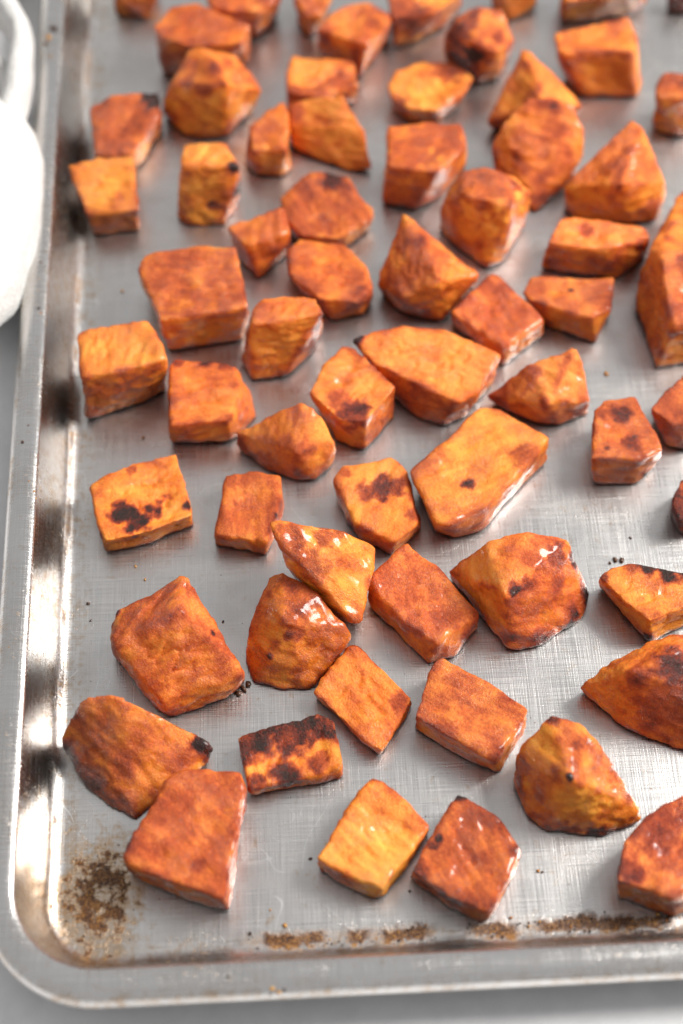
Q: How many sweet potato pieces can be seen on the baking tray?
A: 64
